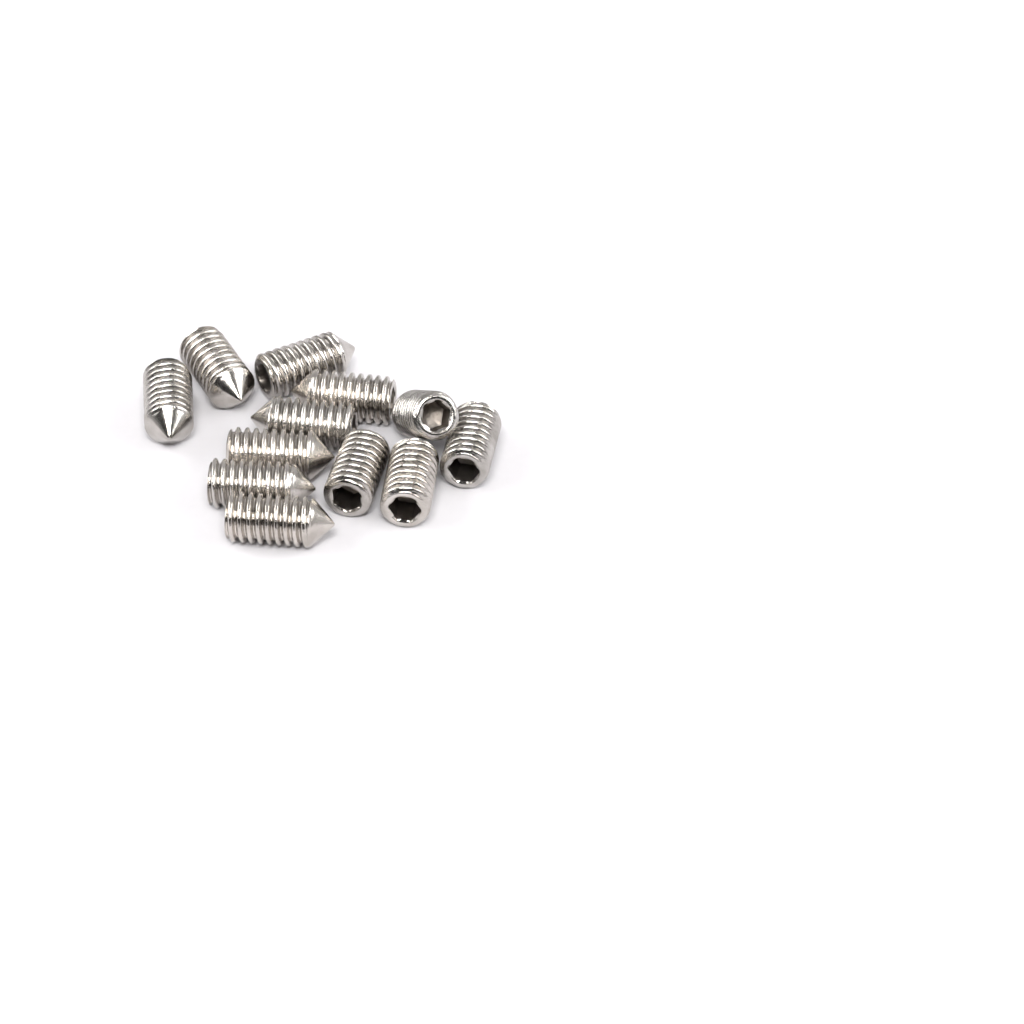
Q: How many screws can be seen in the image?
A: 12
